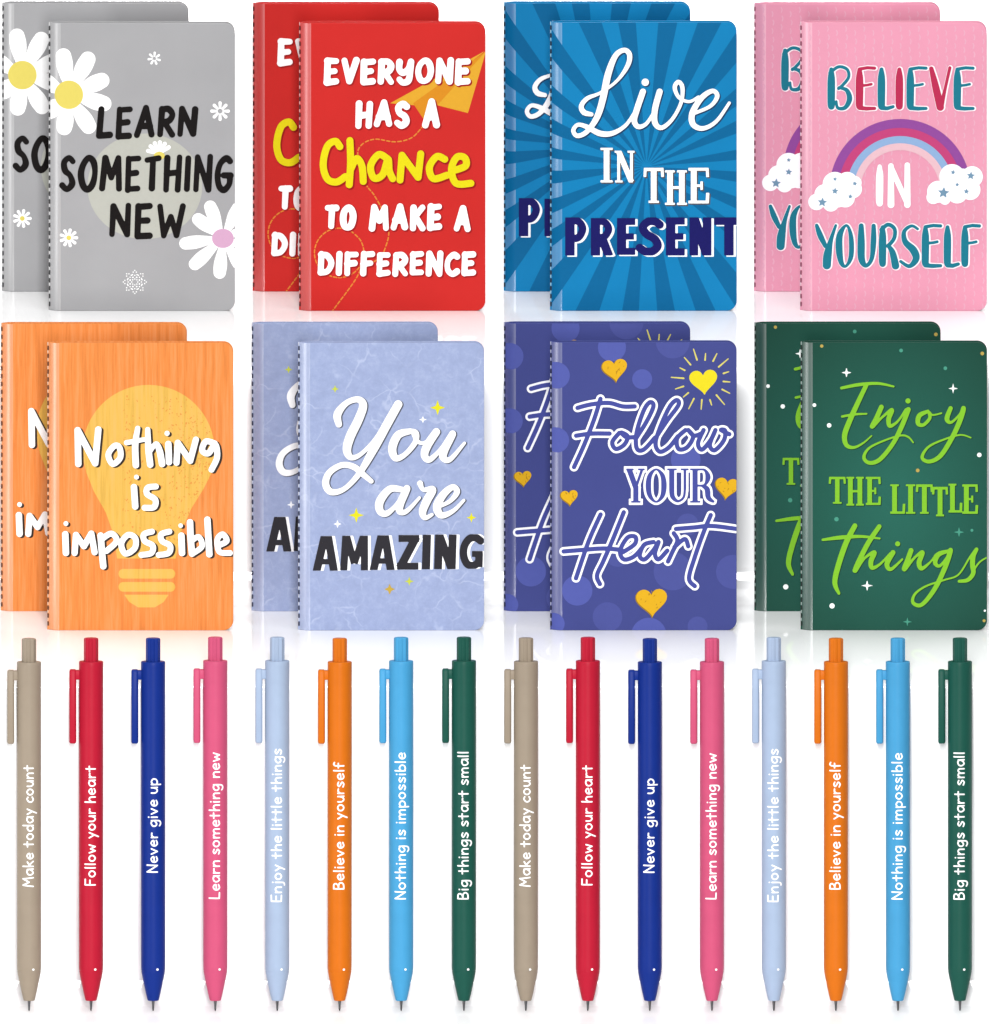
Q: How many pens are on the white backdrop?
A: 16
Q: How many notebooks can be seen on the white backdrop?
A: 16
